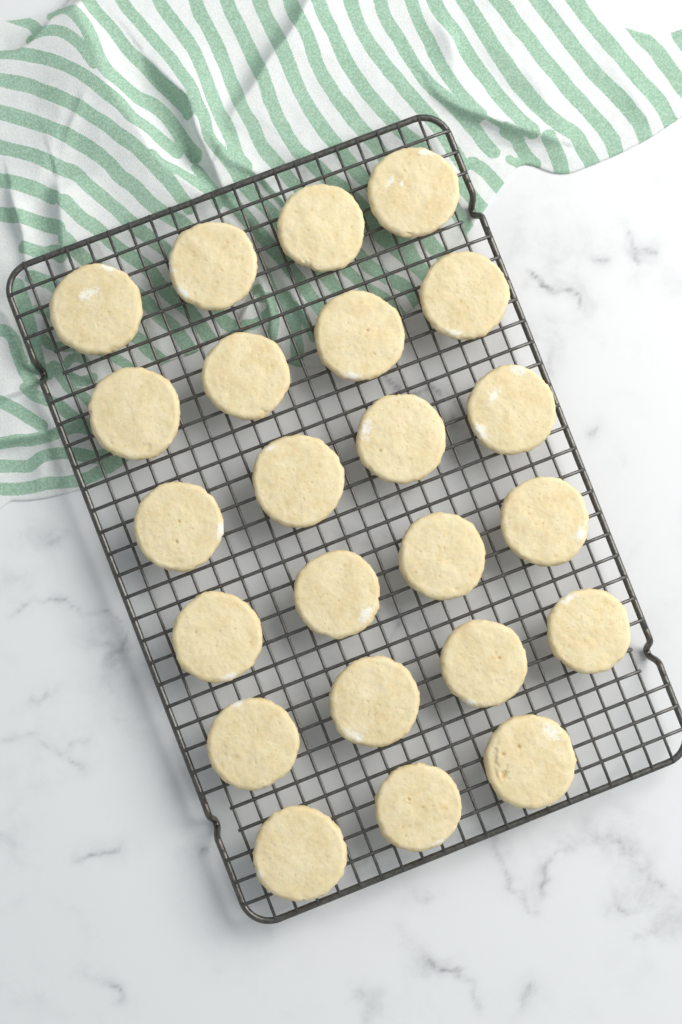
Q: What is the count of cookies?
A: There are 23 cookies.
